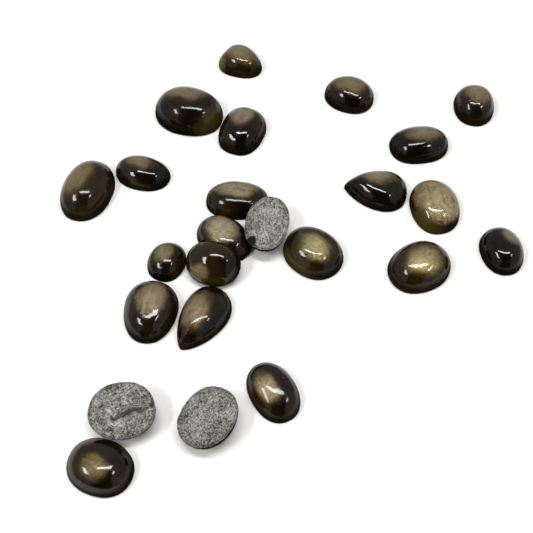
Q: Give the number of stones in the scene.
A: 24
